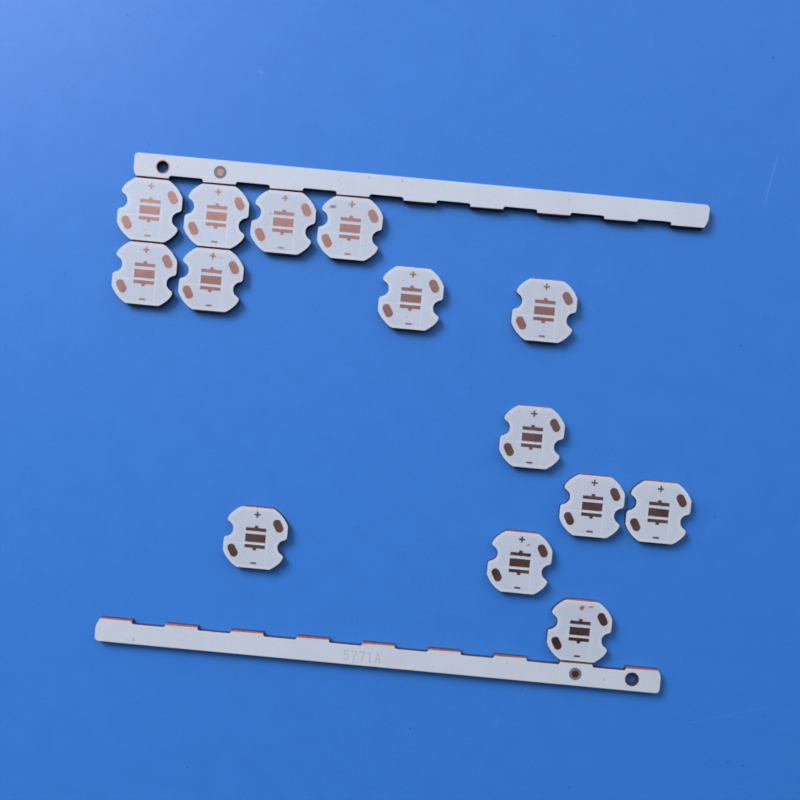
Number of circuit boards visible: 14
